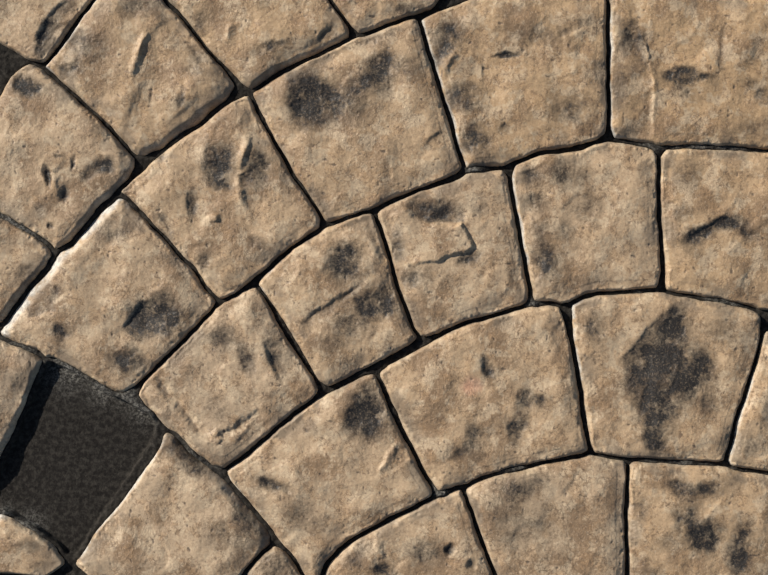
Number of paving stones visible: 27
